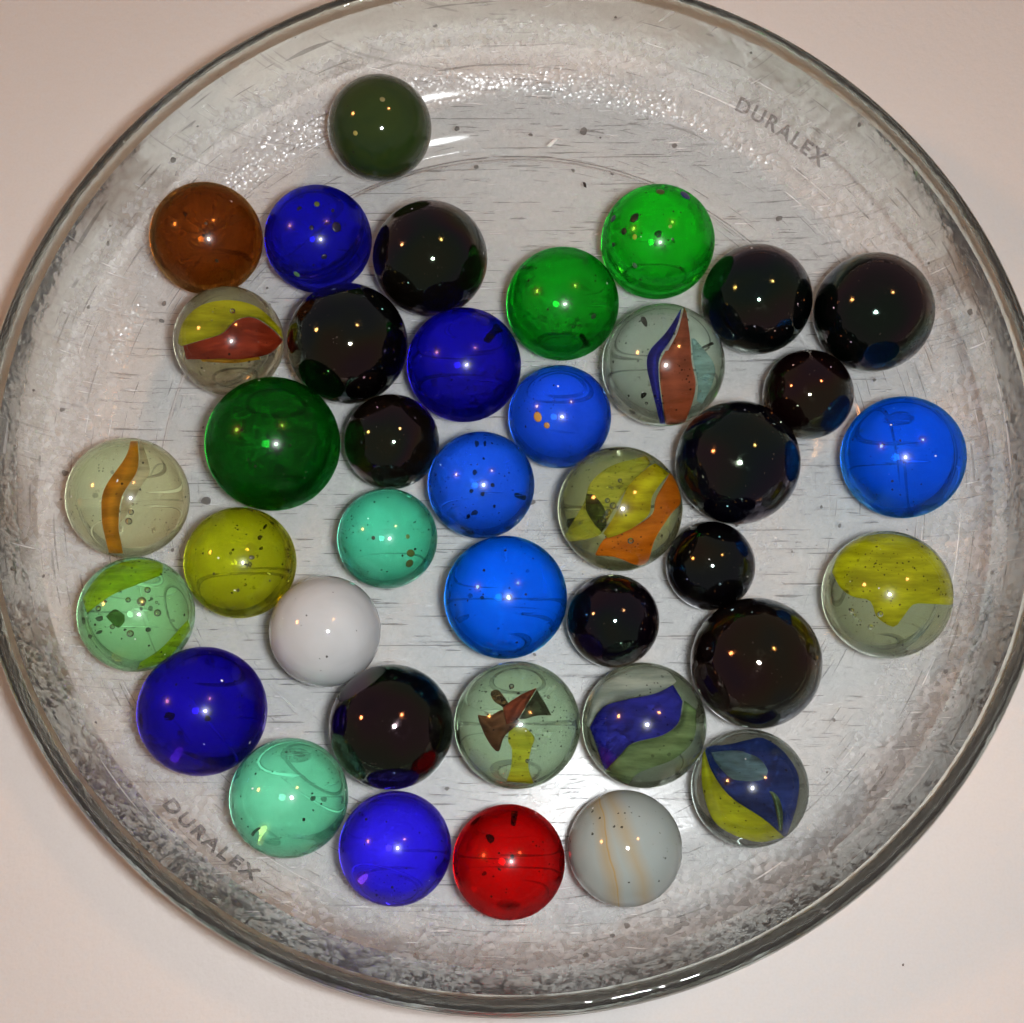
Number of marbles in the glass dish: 39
